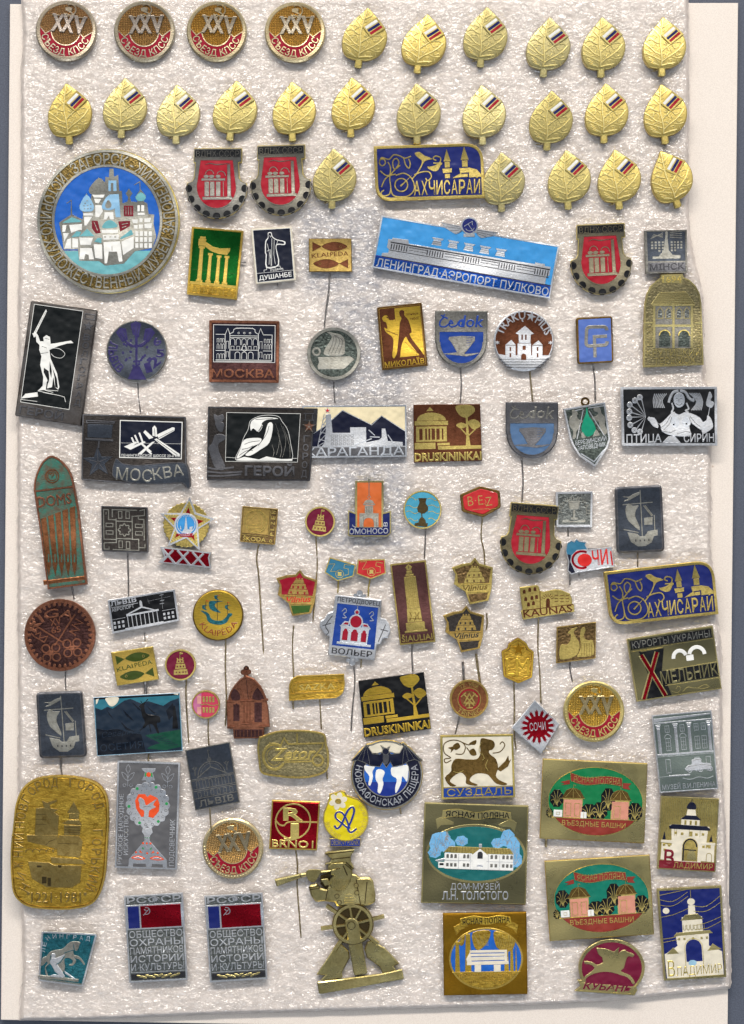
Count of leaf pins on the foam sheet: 22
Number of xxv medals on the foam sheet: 6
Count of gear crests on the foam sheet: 4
